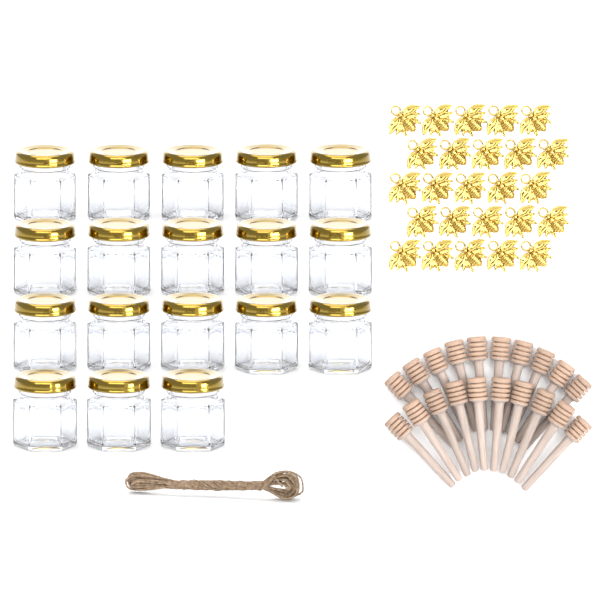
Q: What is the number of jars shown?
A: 18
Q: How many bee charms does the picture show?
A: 25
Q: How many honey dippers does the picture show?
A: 20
